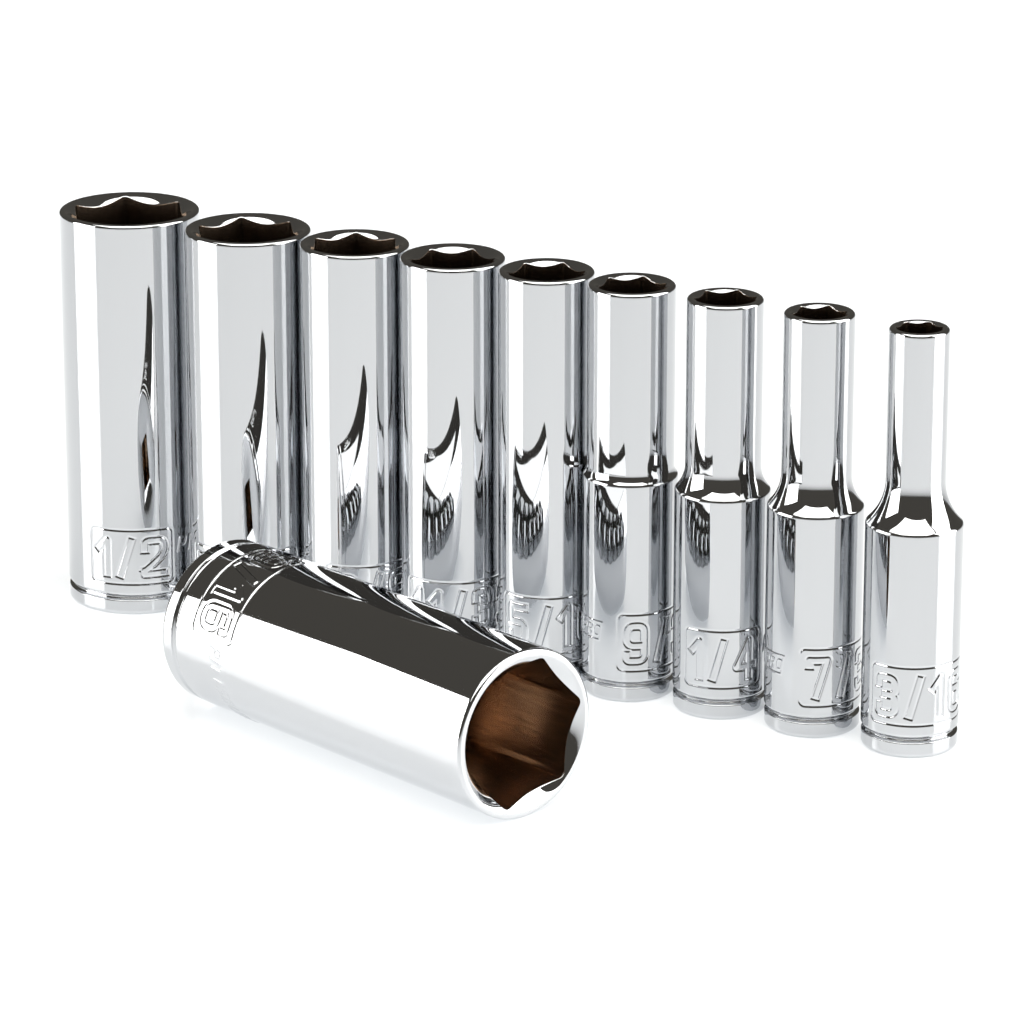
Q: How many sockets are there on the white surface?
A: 10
